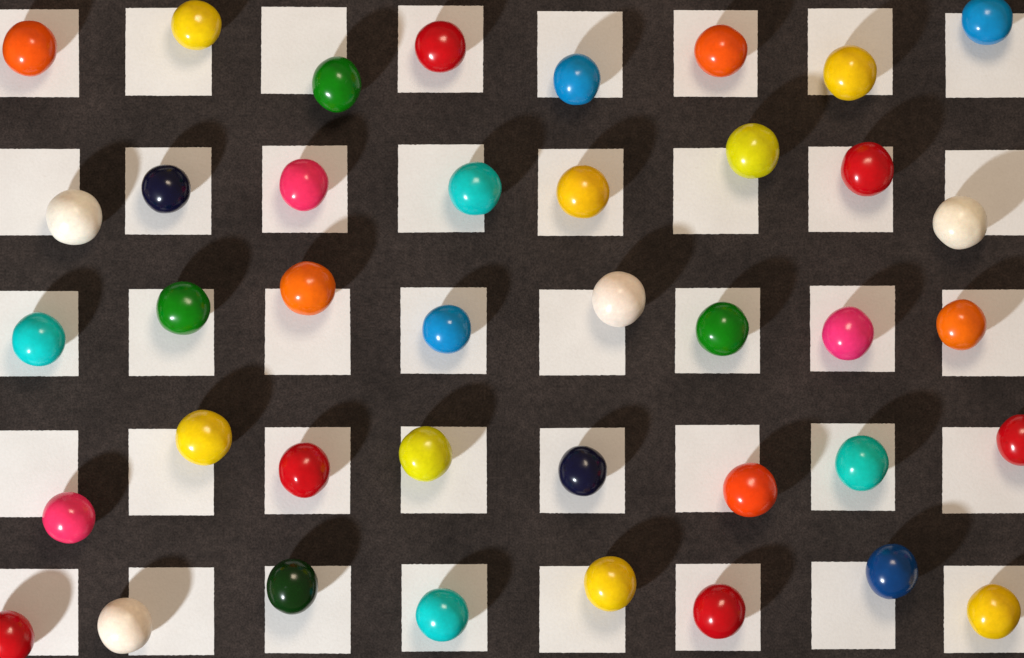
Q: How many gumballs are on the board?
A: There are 40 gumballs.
